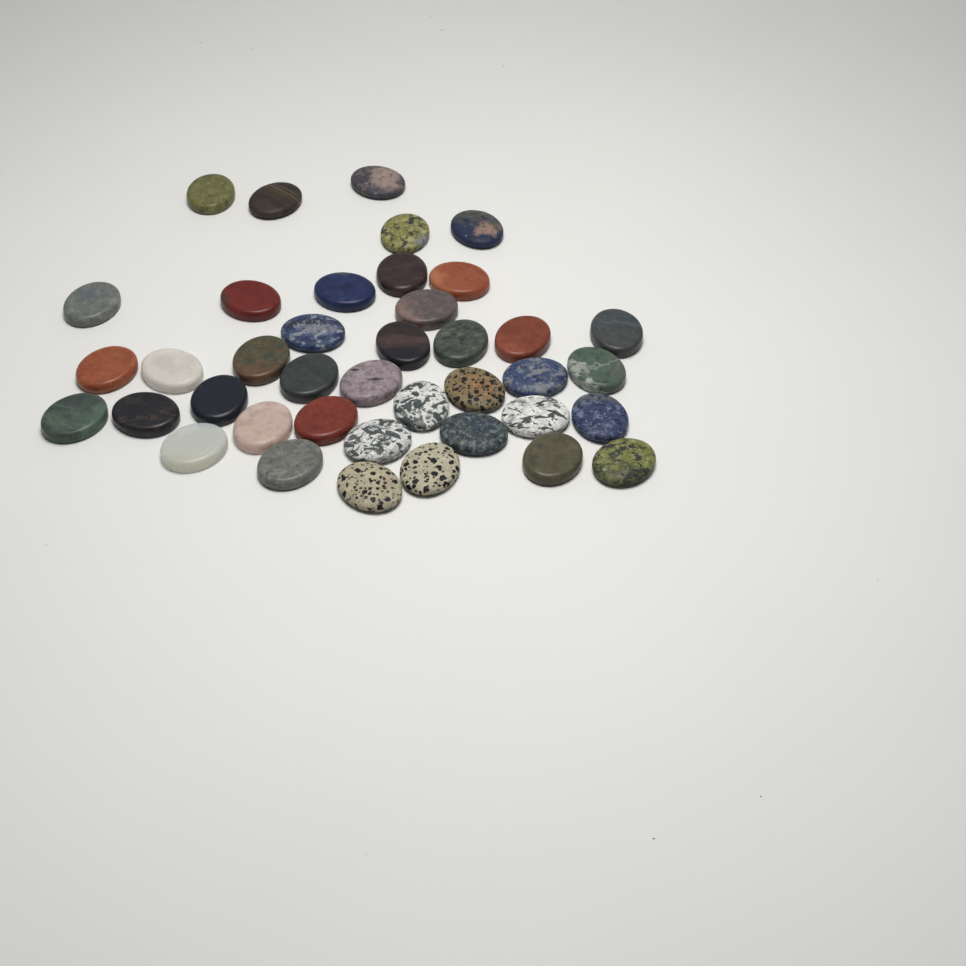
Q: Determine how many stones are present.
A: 40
